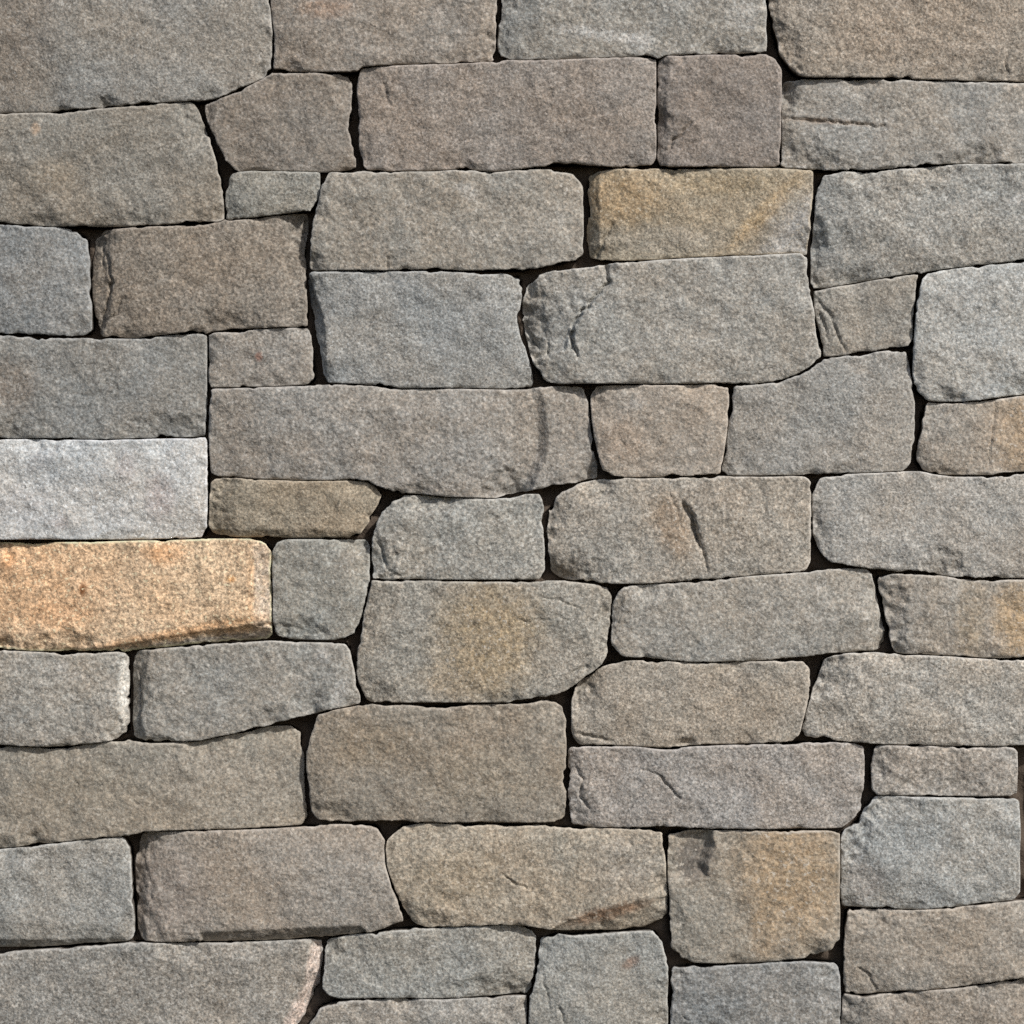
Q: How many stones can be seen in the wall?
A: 55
